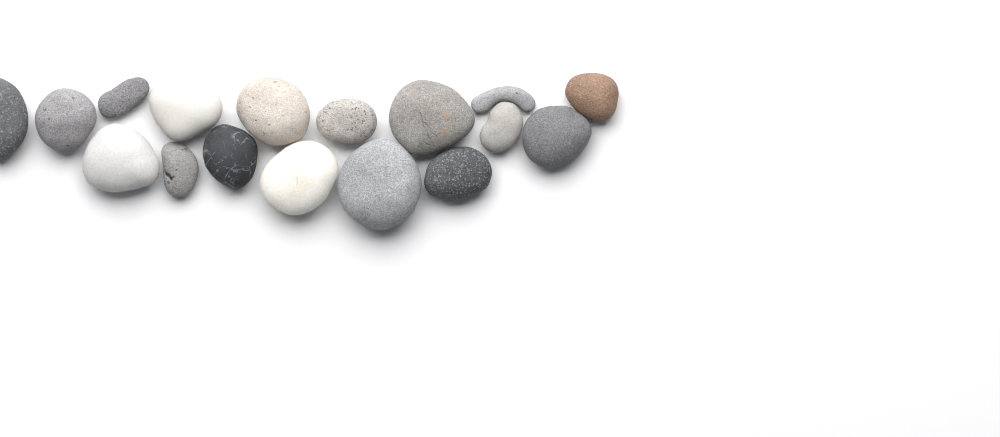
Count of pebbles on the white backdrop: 17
